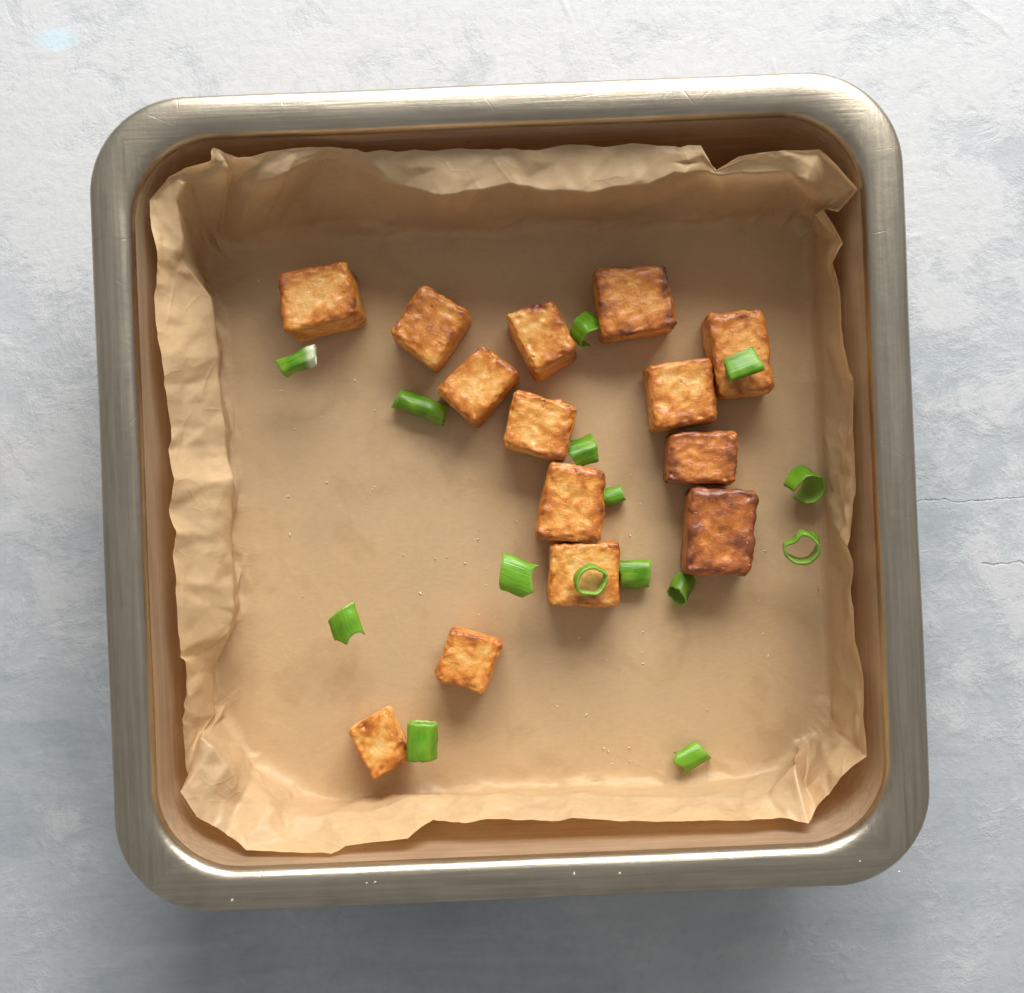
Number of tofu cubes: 14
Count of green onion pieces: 15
